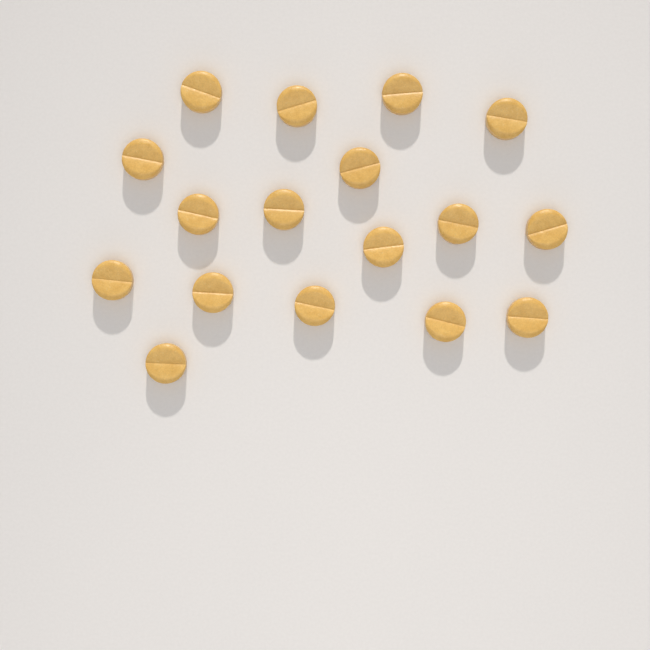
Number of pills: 17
